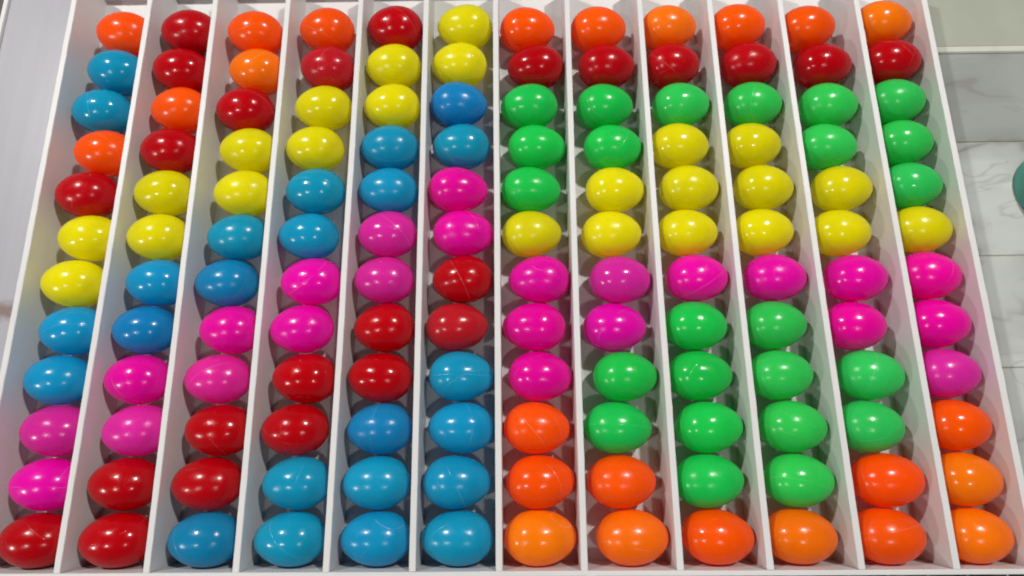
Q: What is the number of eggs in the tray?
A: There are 144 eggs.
